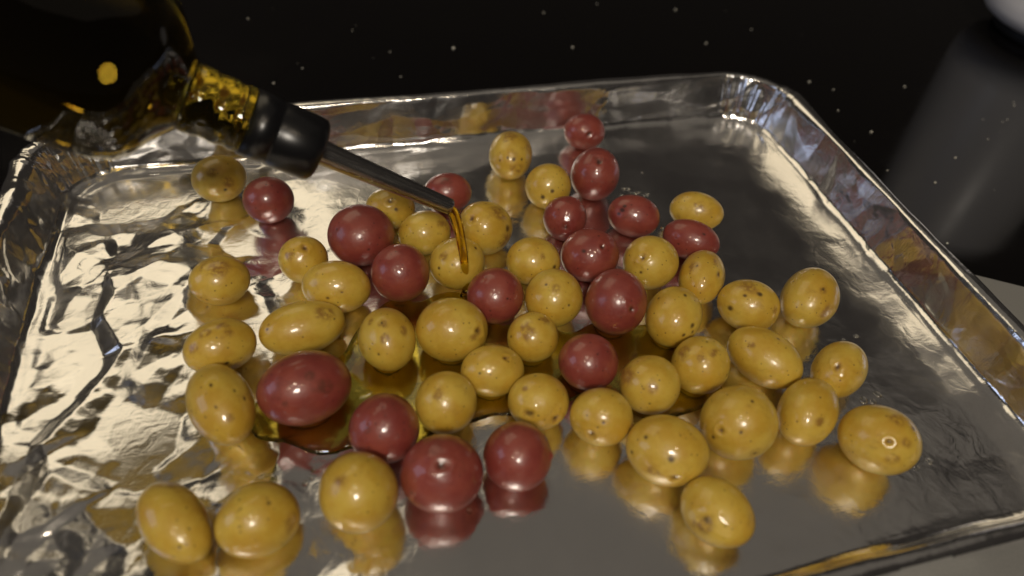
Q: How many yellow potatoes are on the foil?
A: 40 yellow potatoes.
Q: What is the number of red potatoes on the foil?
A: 17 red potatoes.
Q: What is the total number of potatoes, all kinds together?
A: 57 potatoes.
